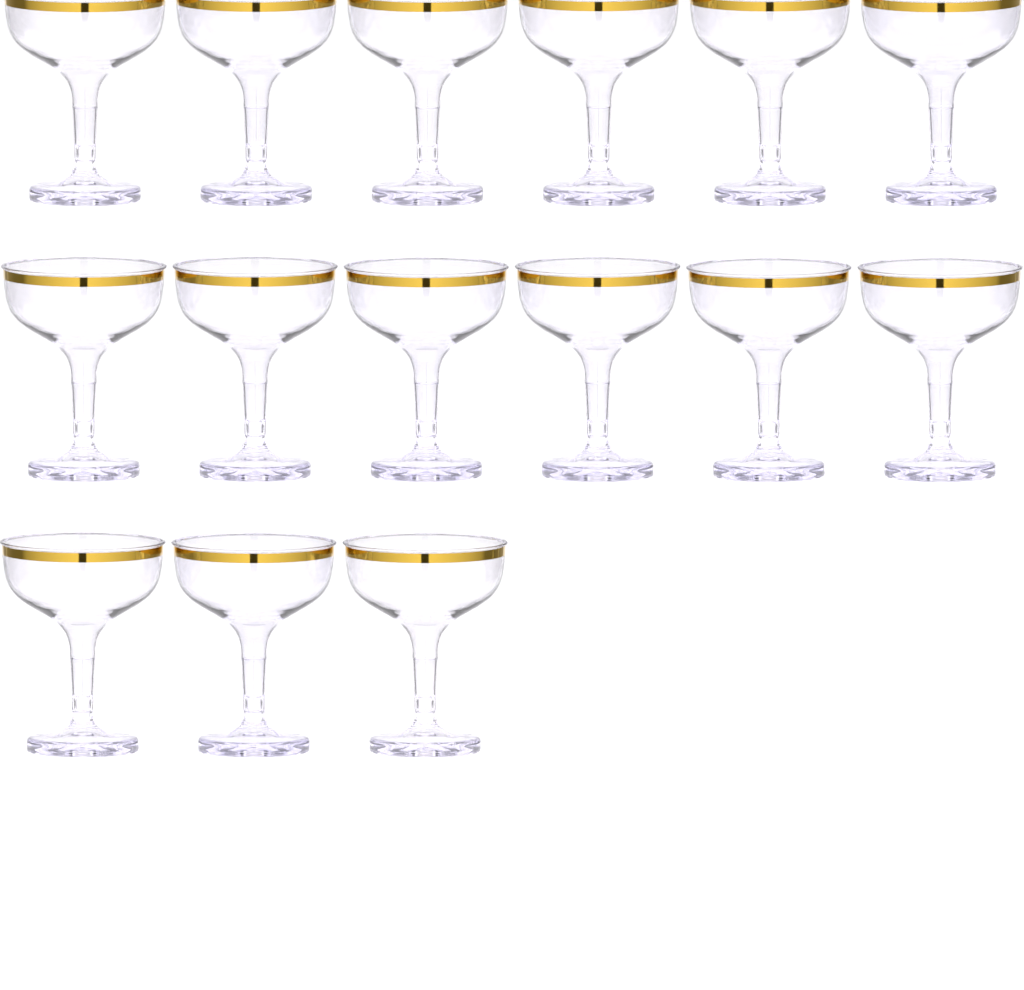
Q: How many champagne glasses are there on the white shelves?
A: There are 15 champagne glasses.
